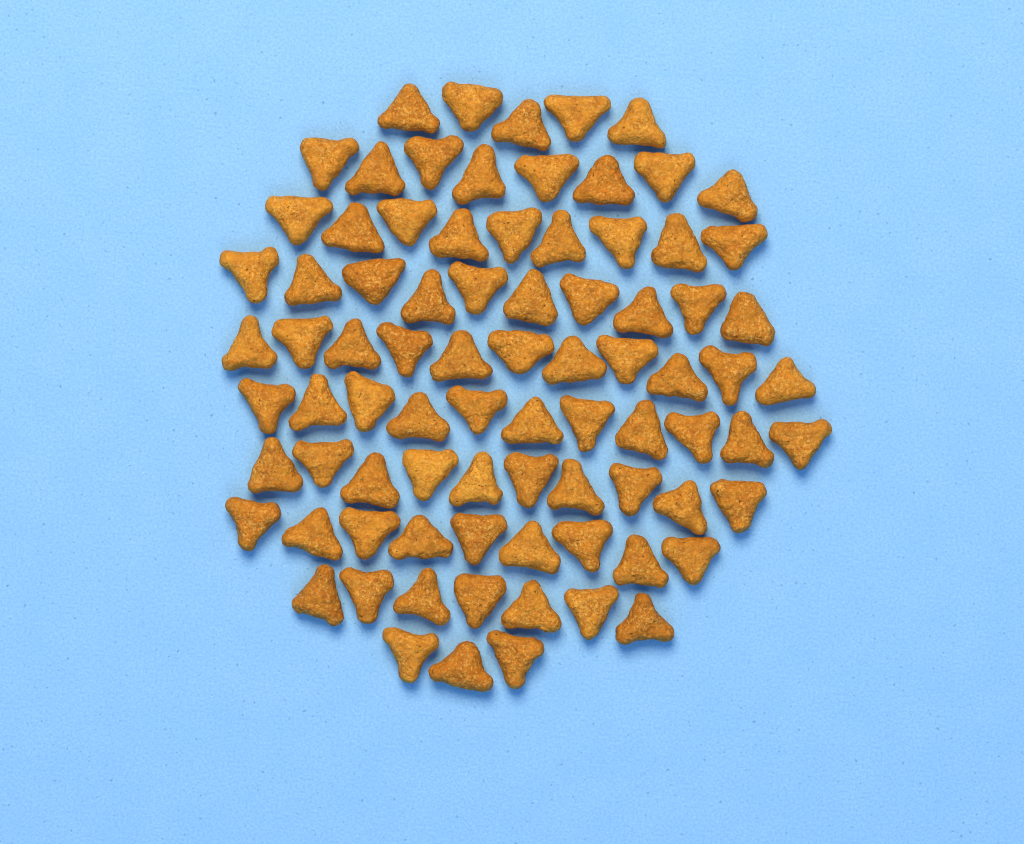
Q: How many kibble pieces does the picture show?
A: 83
